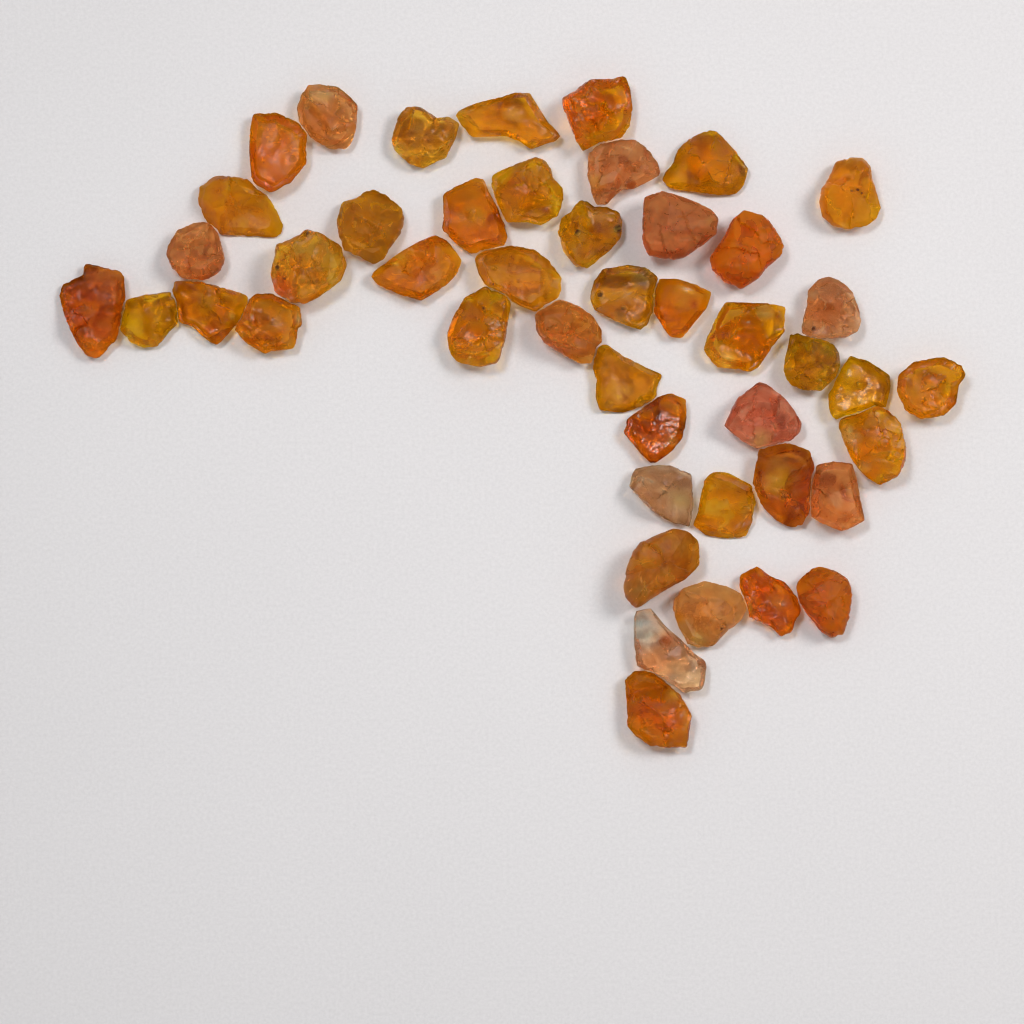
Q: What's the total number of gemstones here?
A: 46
